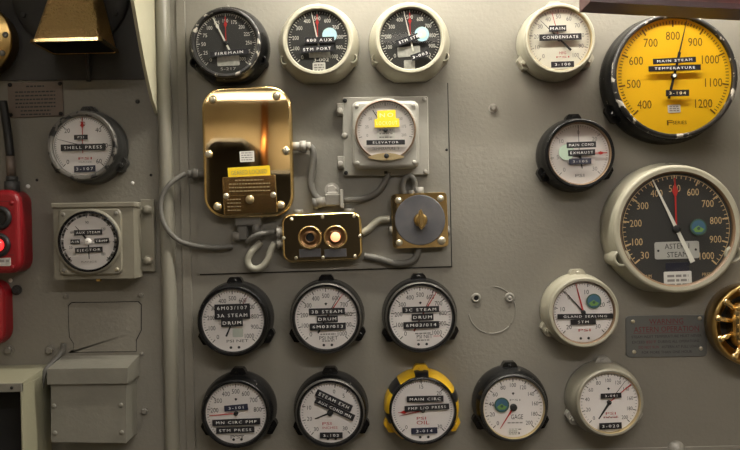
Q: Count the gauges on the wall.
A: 19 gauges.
